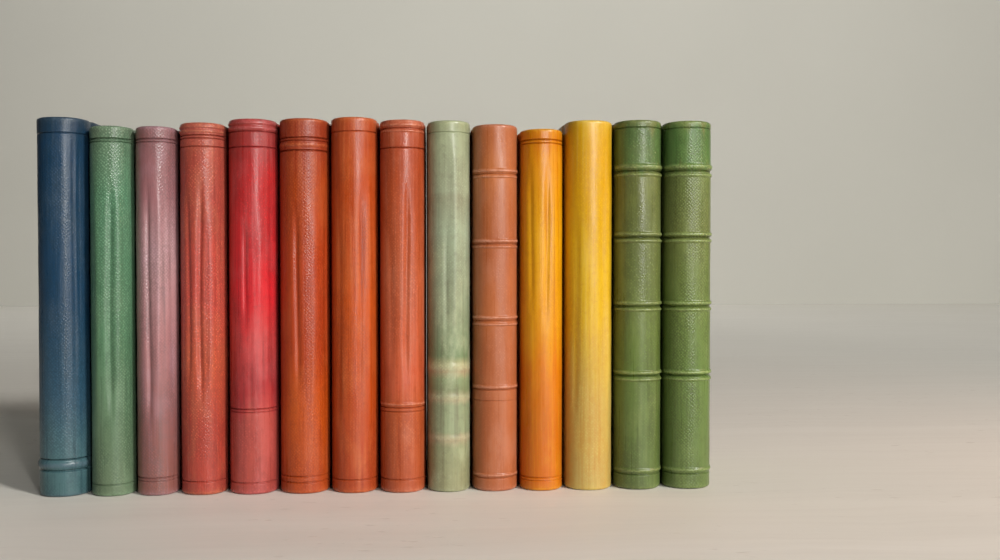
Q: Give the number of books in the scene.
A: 14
